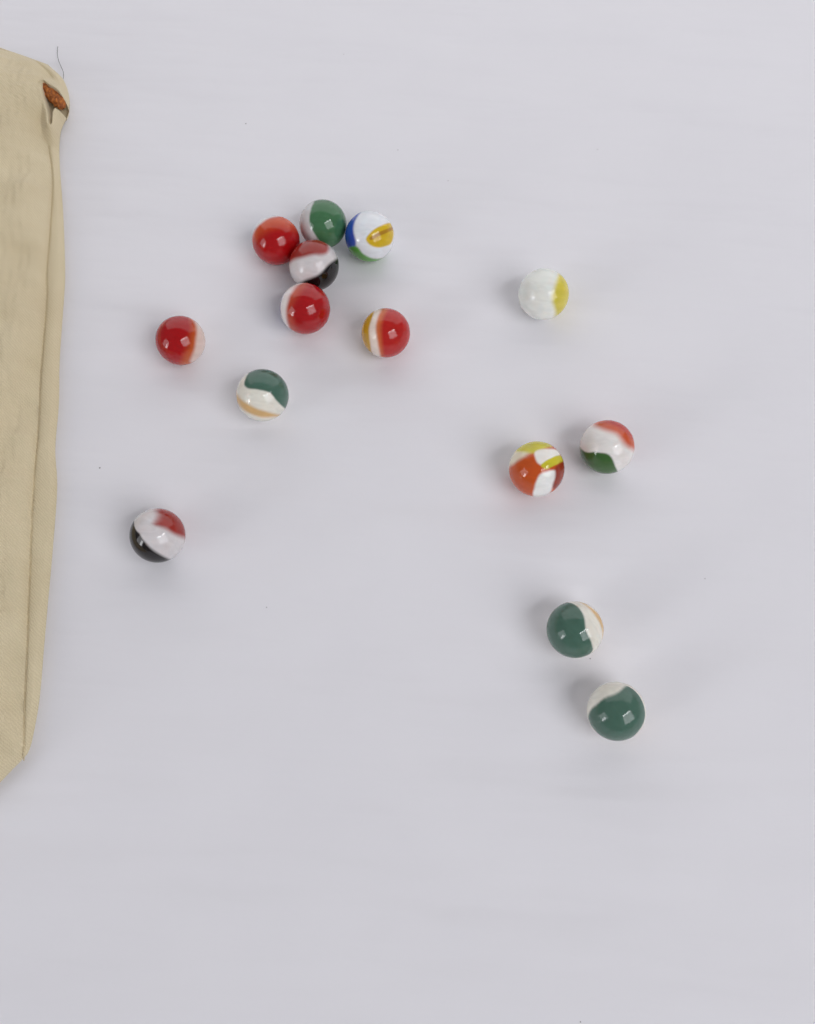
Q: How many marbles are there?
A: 14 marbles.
